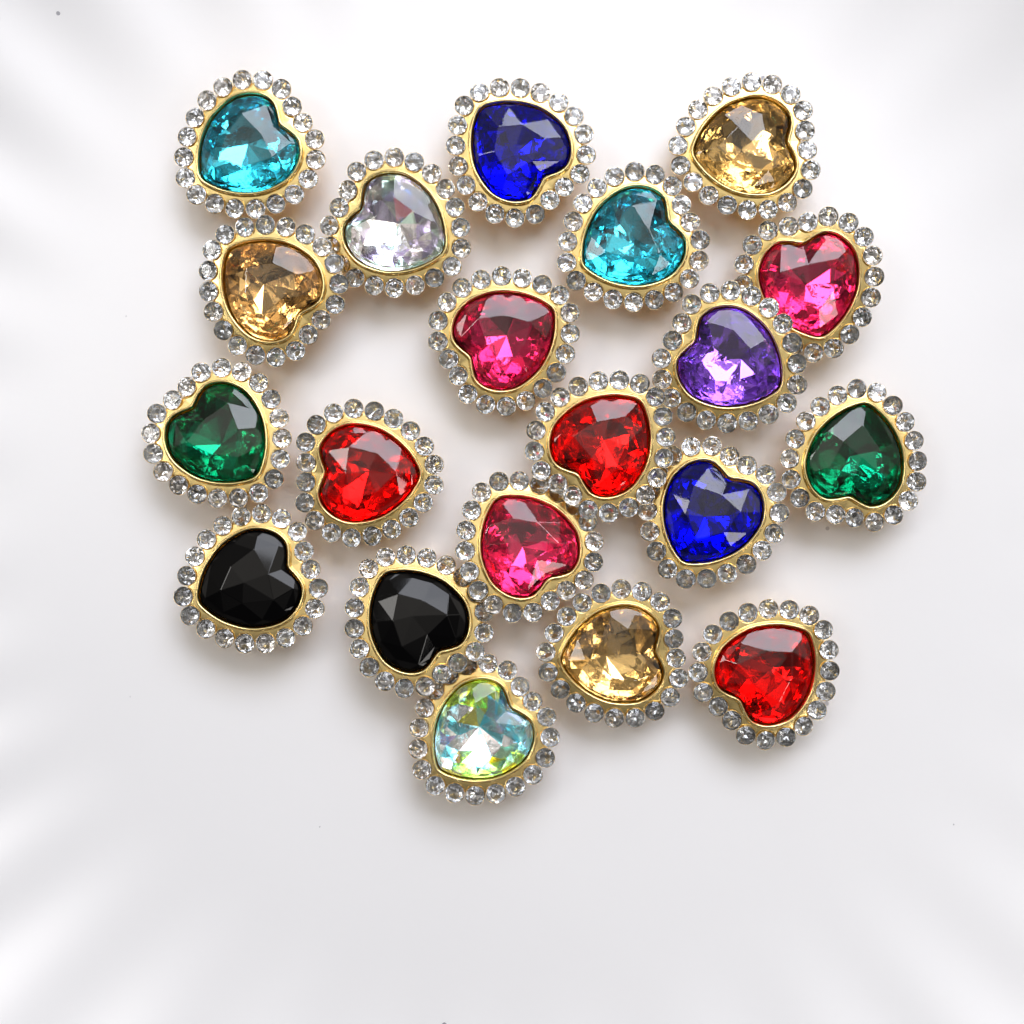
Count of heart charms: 20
